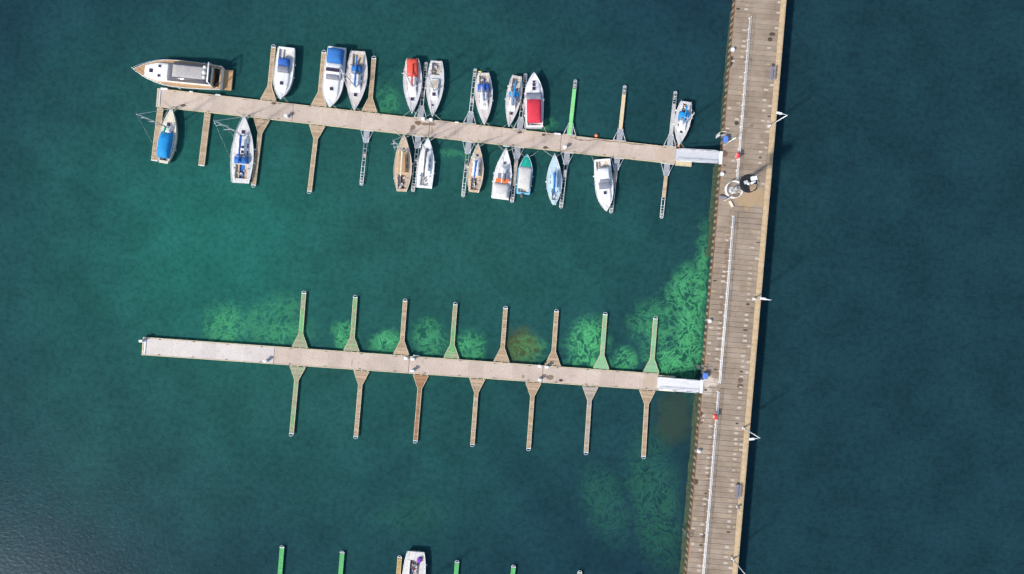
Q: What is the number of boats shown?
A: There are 20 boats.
